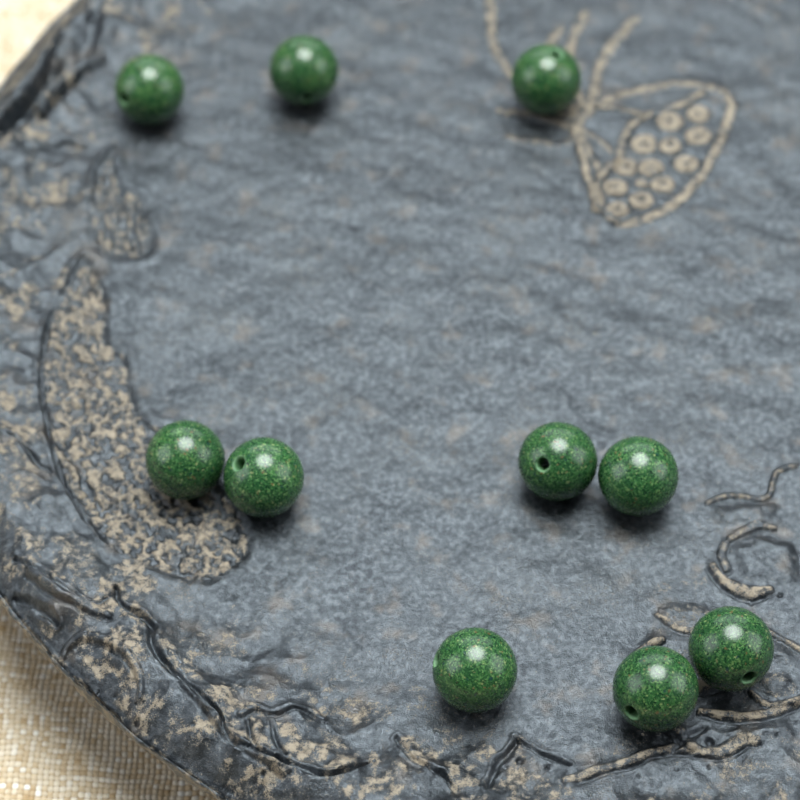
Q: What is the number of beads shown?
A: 10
